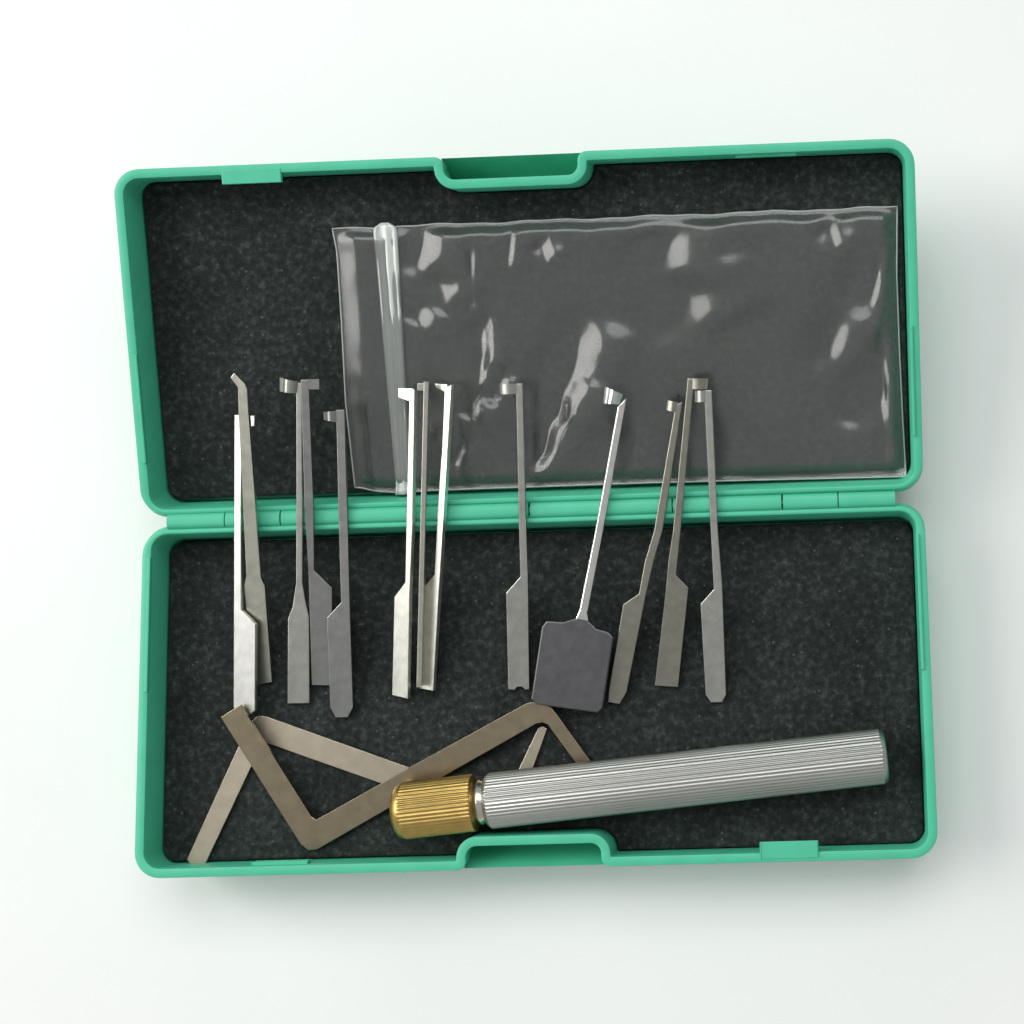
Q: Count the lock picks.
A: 13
